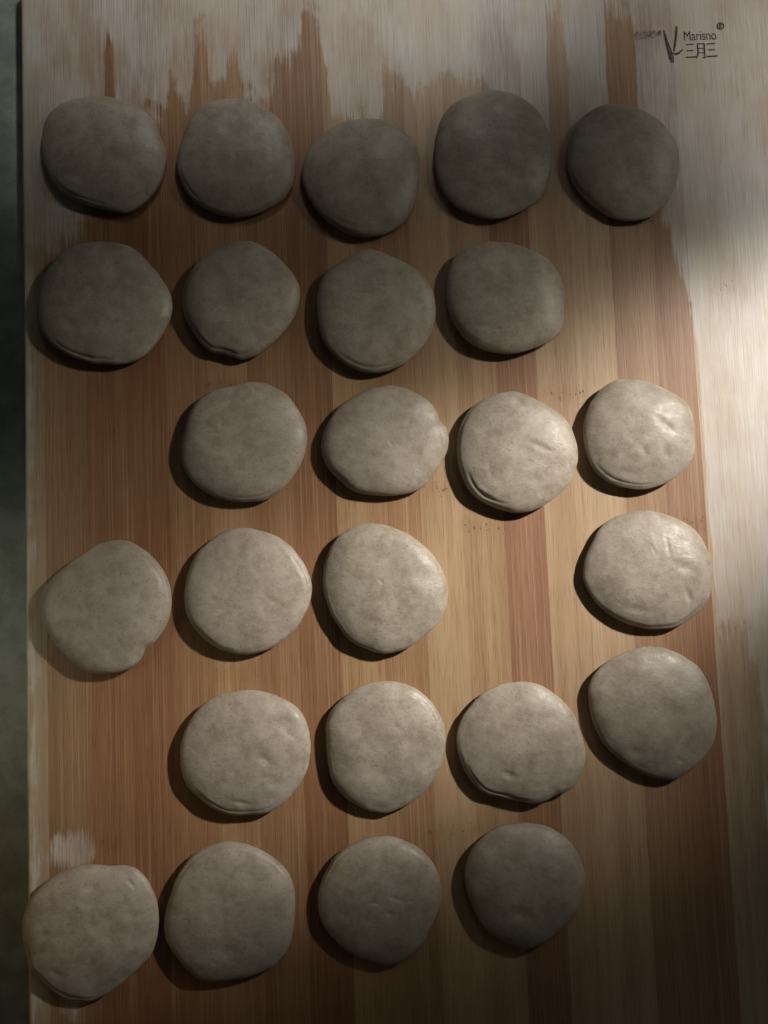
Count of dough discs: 25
